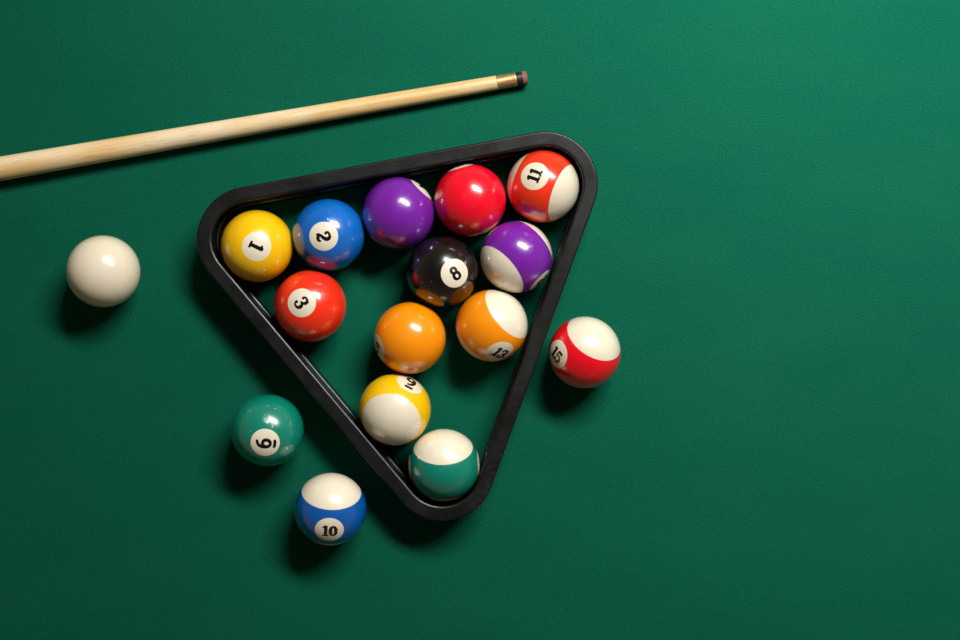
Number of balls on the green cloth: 16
